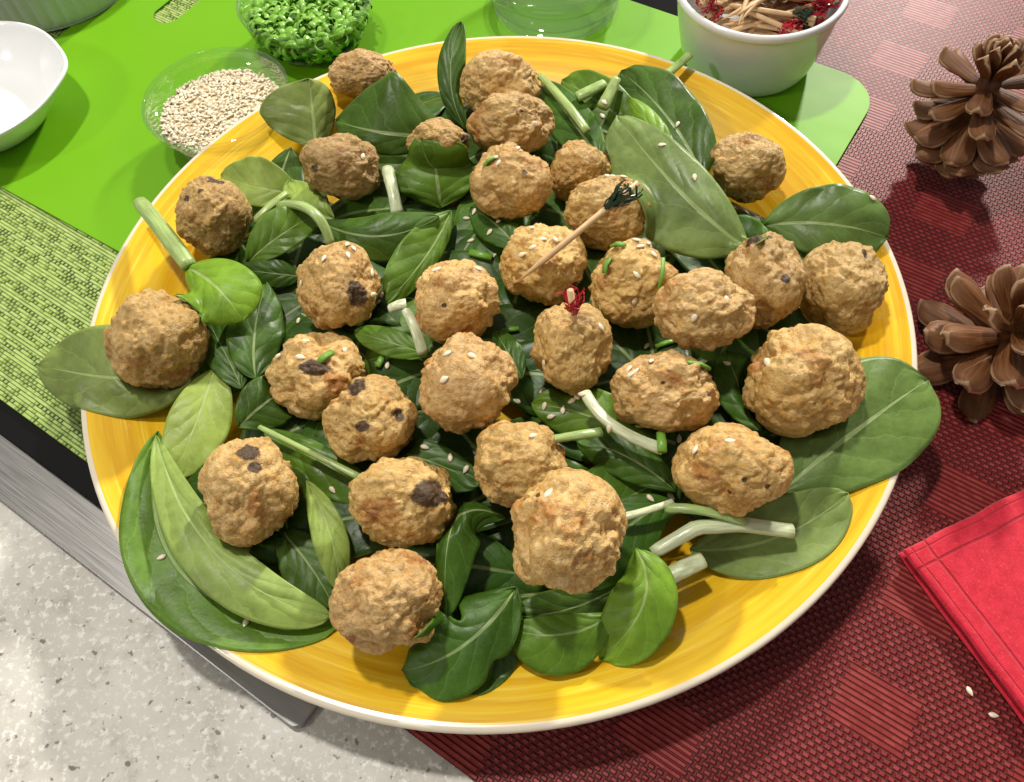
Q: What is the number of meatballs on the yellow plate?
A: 30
